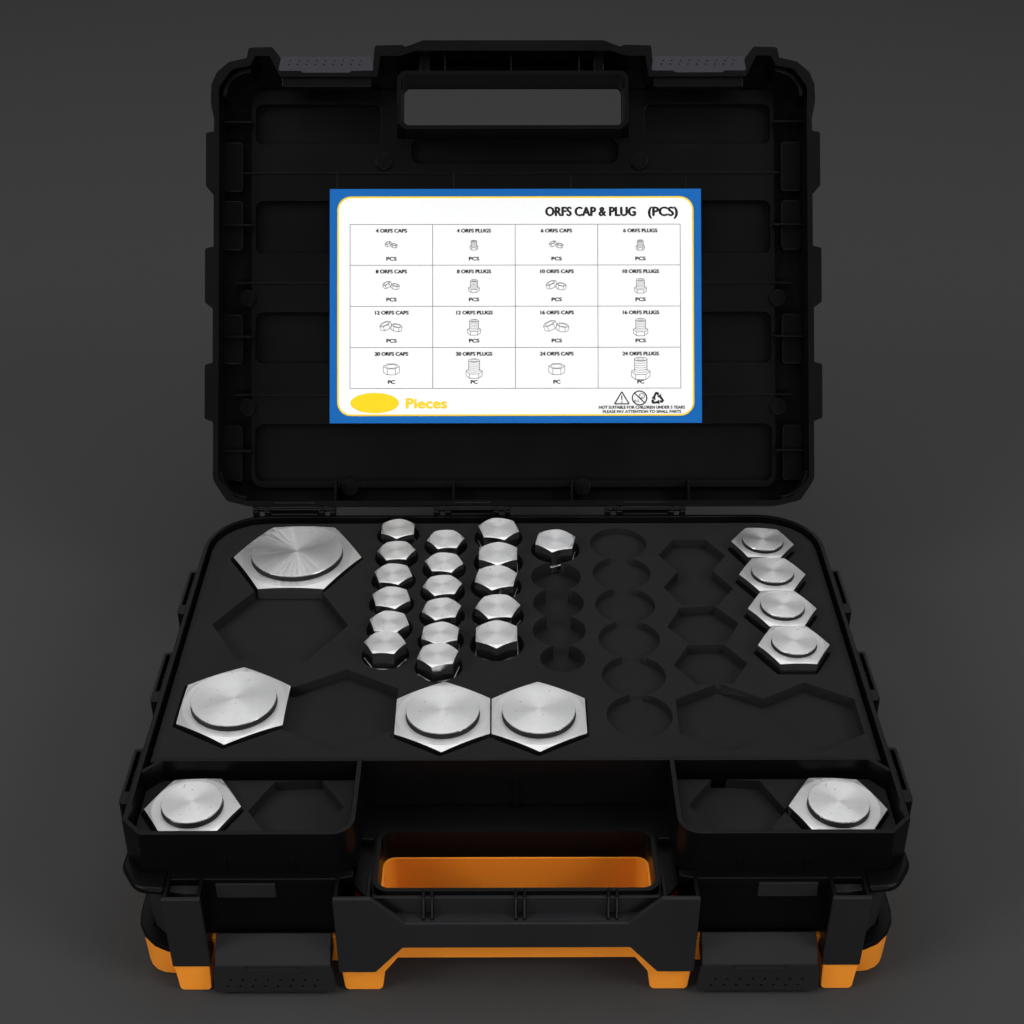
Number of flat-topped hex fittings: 18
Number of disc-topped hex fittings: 10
